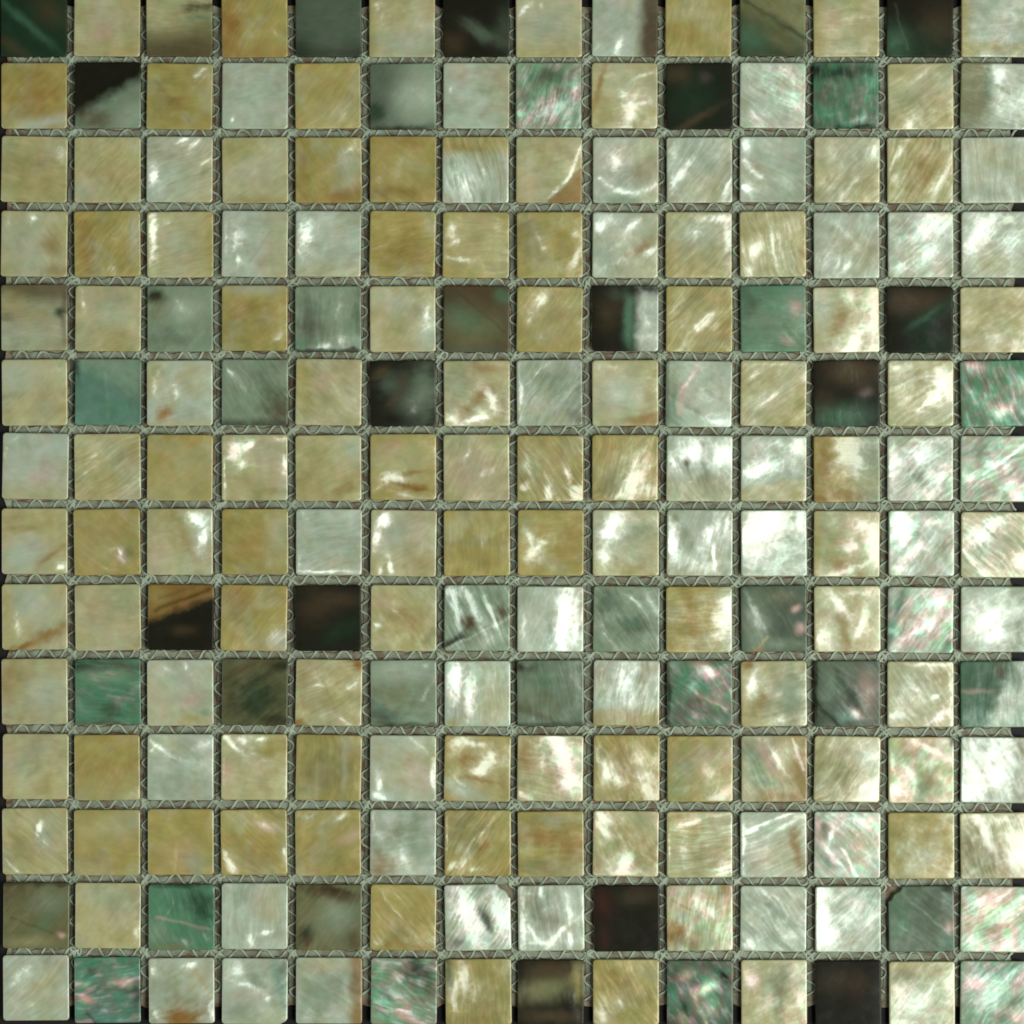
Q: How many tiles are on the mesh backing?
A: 196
